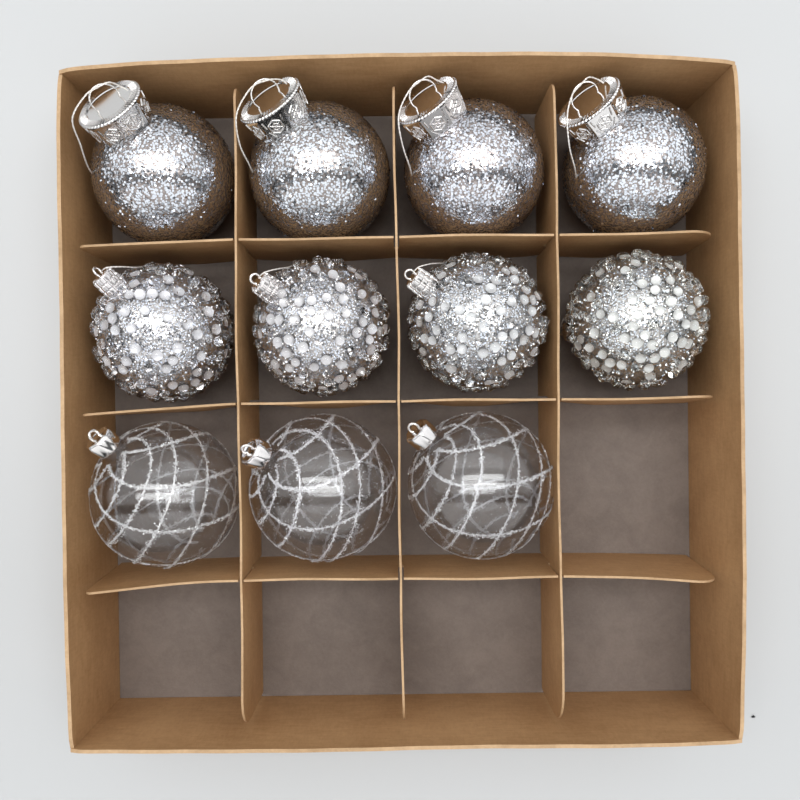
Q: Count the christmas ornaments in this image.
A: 11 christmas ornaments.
